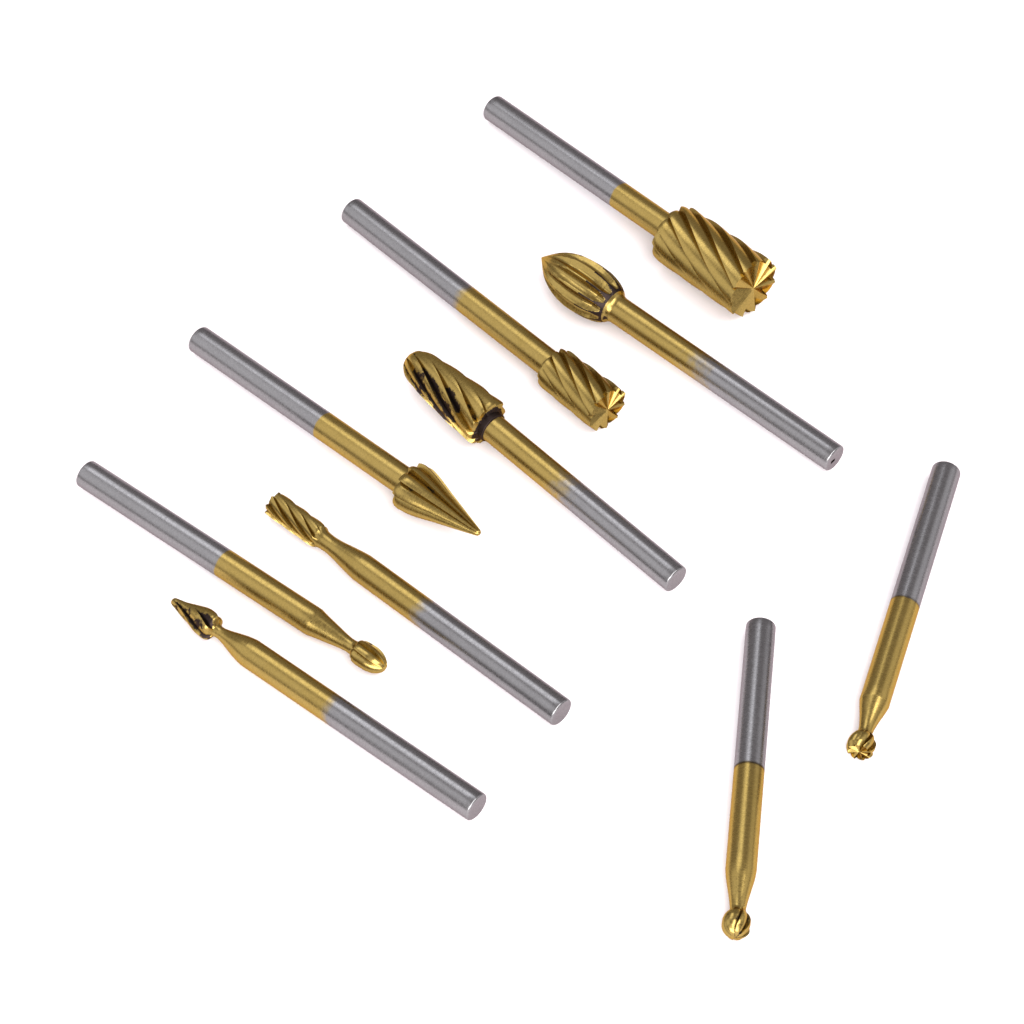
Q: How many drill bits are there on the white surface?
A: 10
